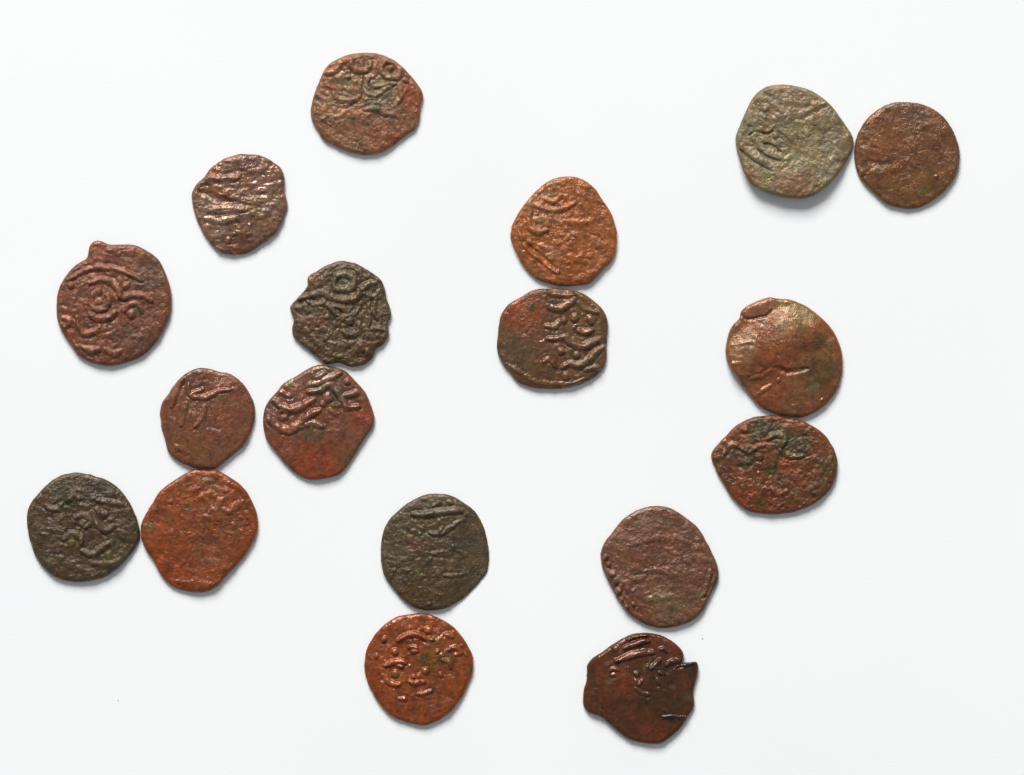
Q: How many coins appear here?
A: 18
